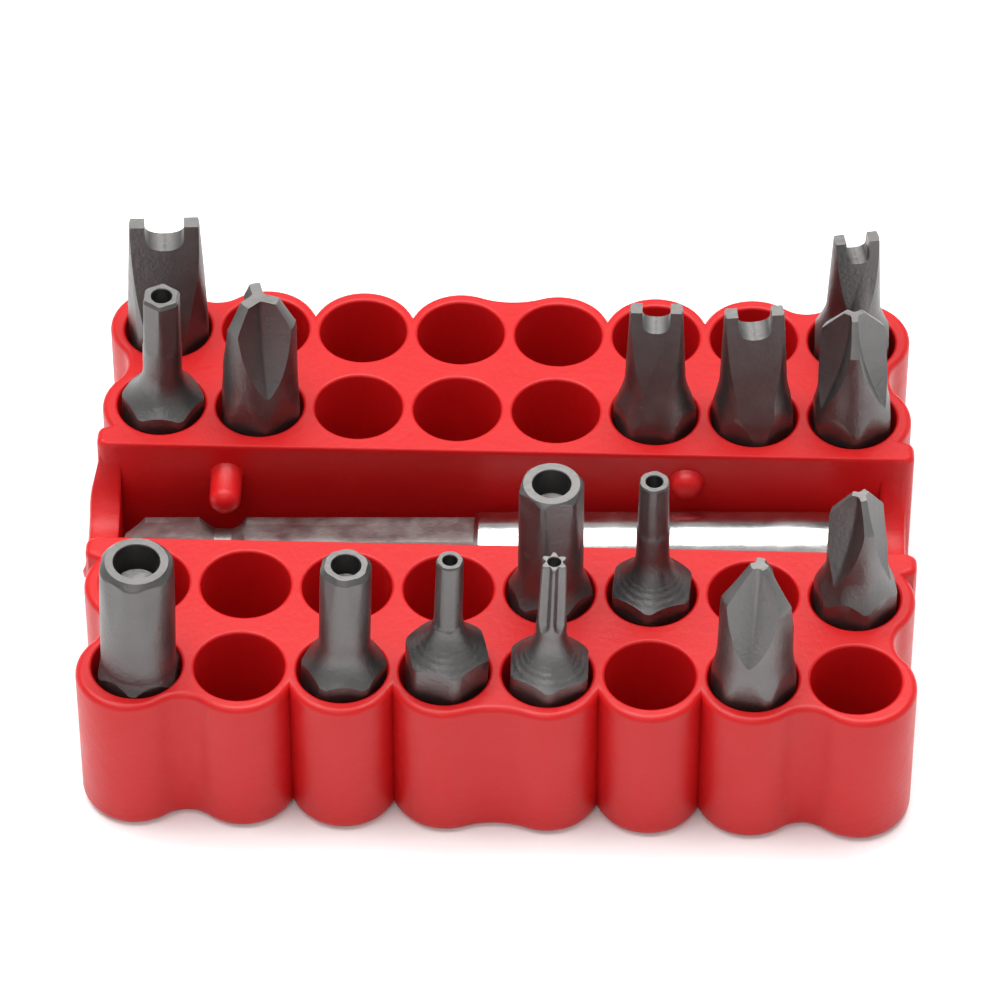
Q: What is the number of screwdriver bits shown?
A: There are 15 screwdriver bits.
